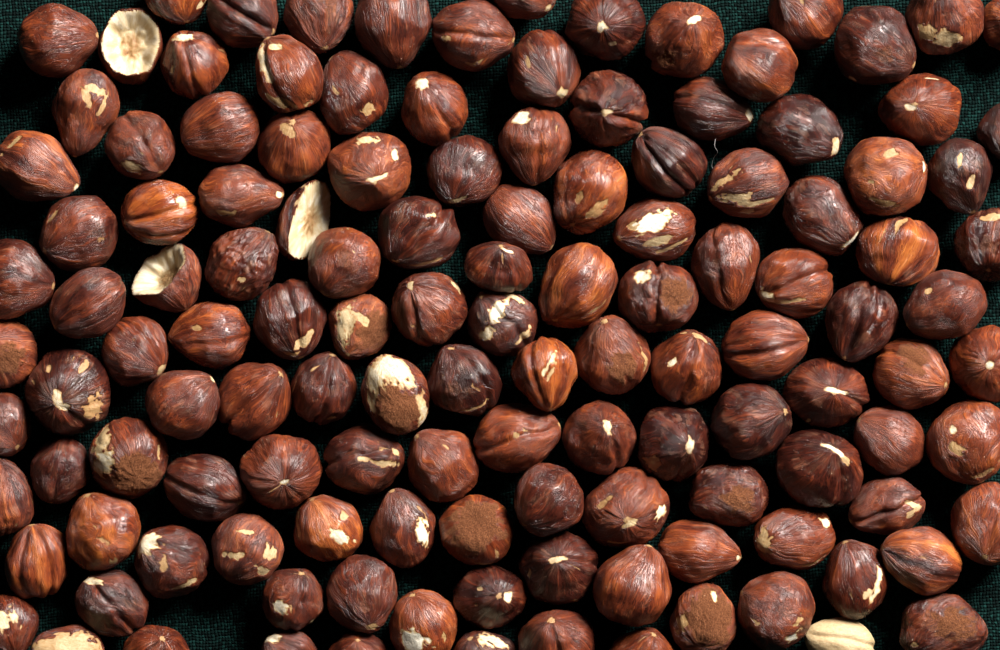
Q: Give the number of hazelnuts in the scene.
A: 130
